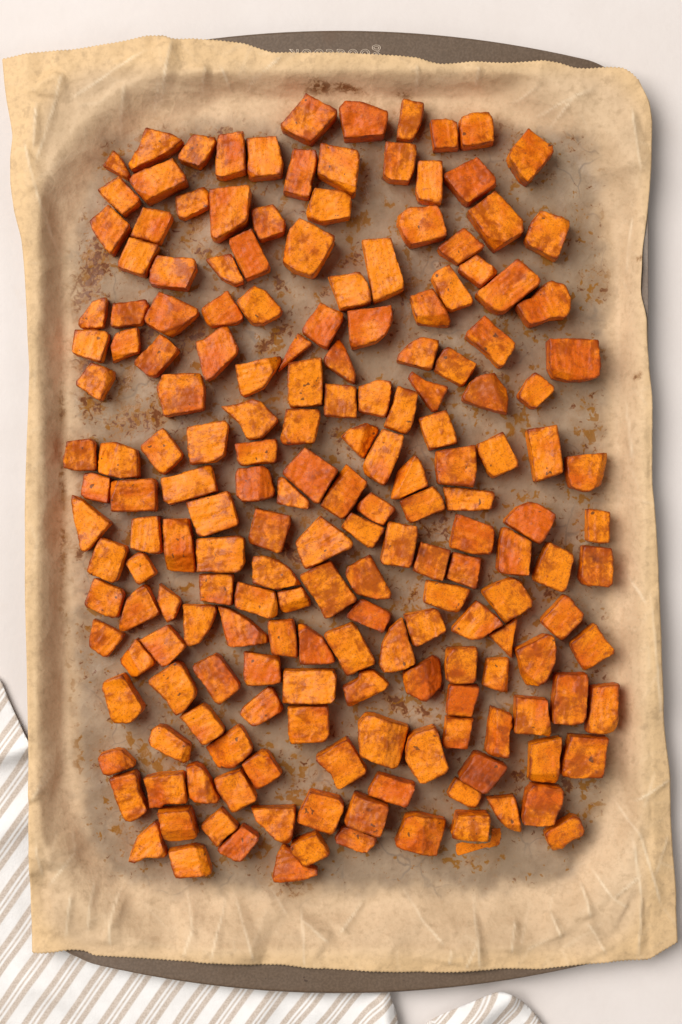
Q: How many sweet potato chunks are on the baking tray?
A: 189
